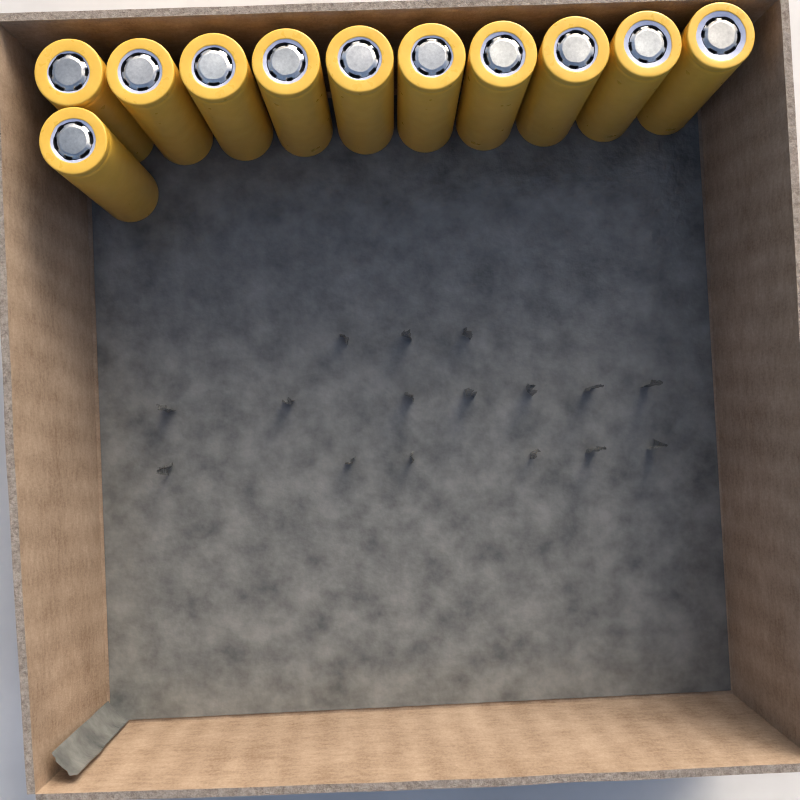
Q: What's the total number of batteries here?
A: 11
